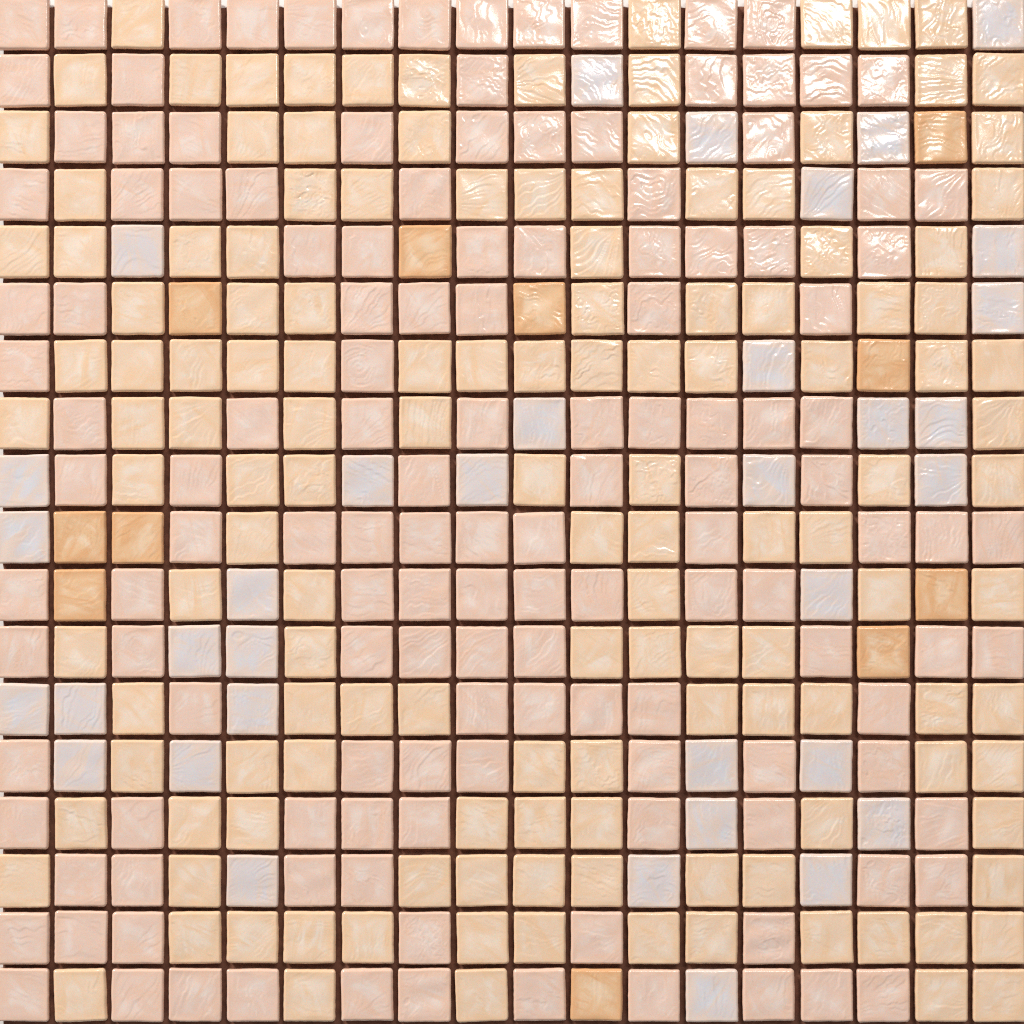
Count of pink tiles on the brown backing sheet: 139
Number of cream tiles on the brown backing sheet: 139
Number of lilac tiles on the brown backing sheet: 35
